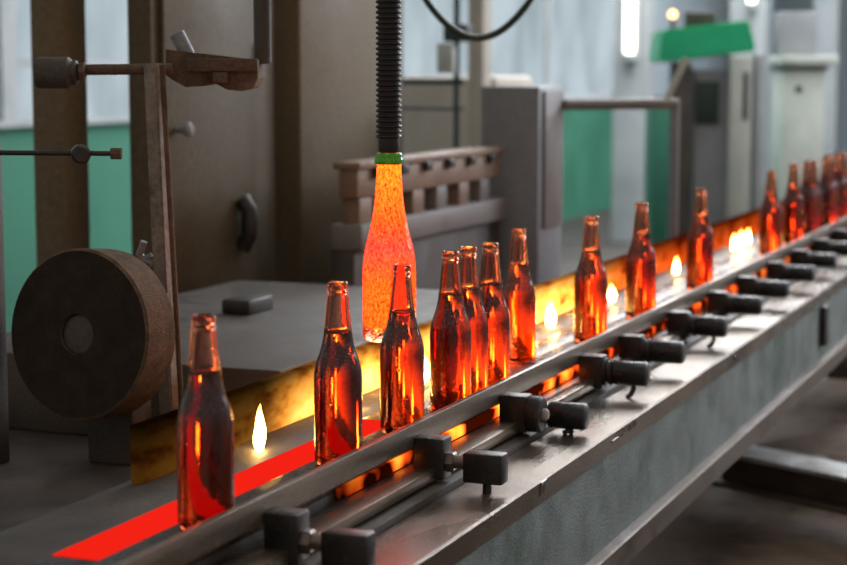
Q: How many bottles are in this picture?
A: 19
